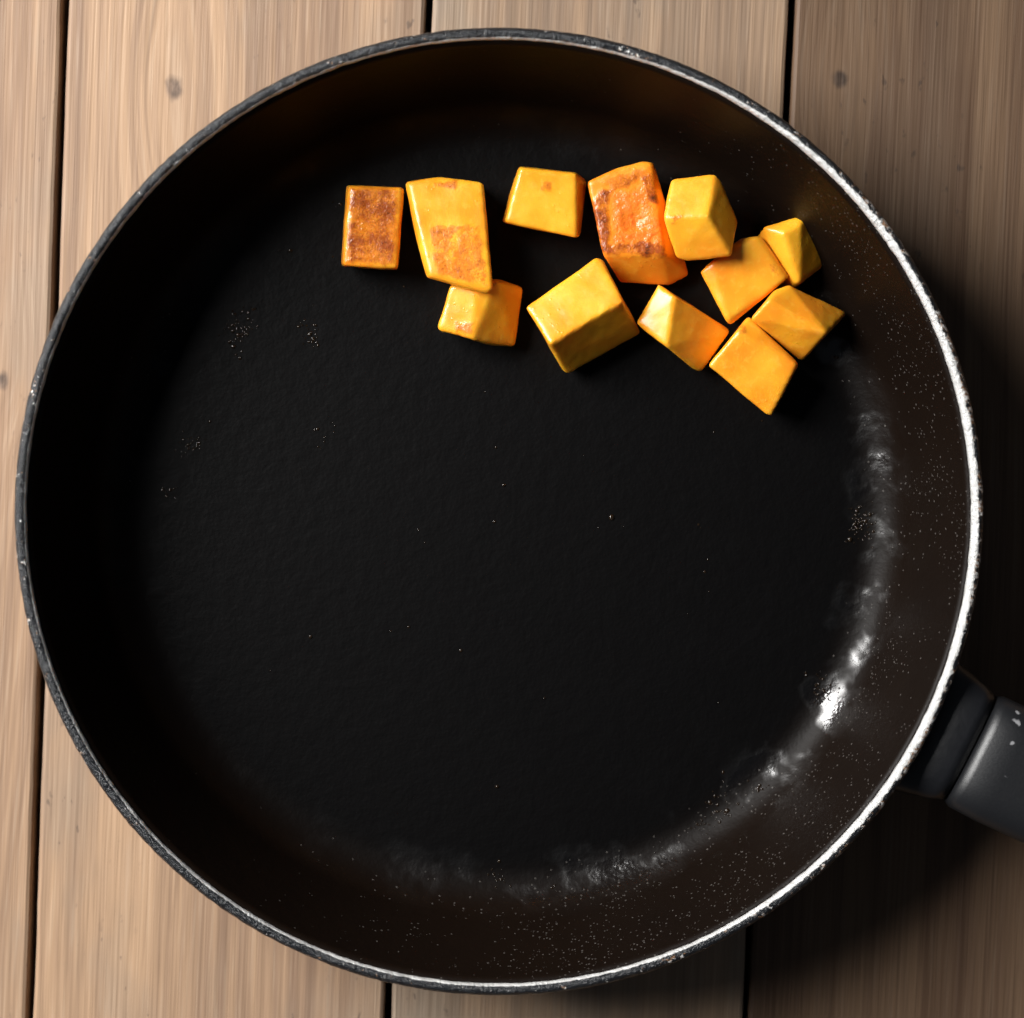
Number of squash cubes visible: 12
